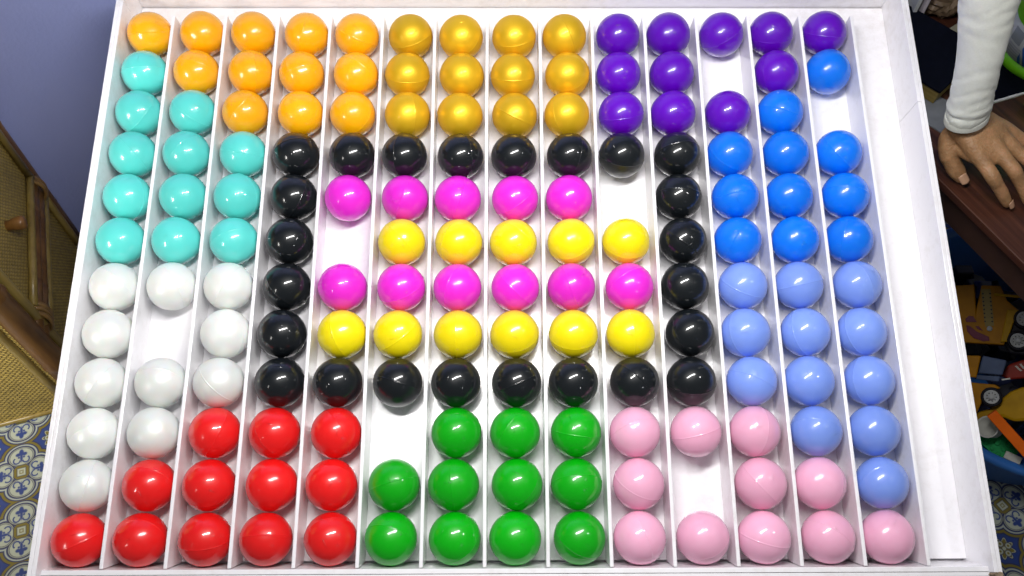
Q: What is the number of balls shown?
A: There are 161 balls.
